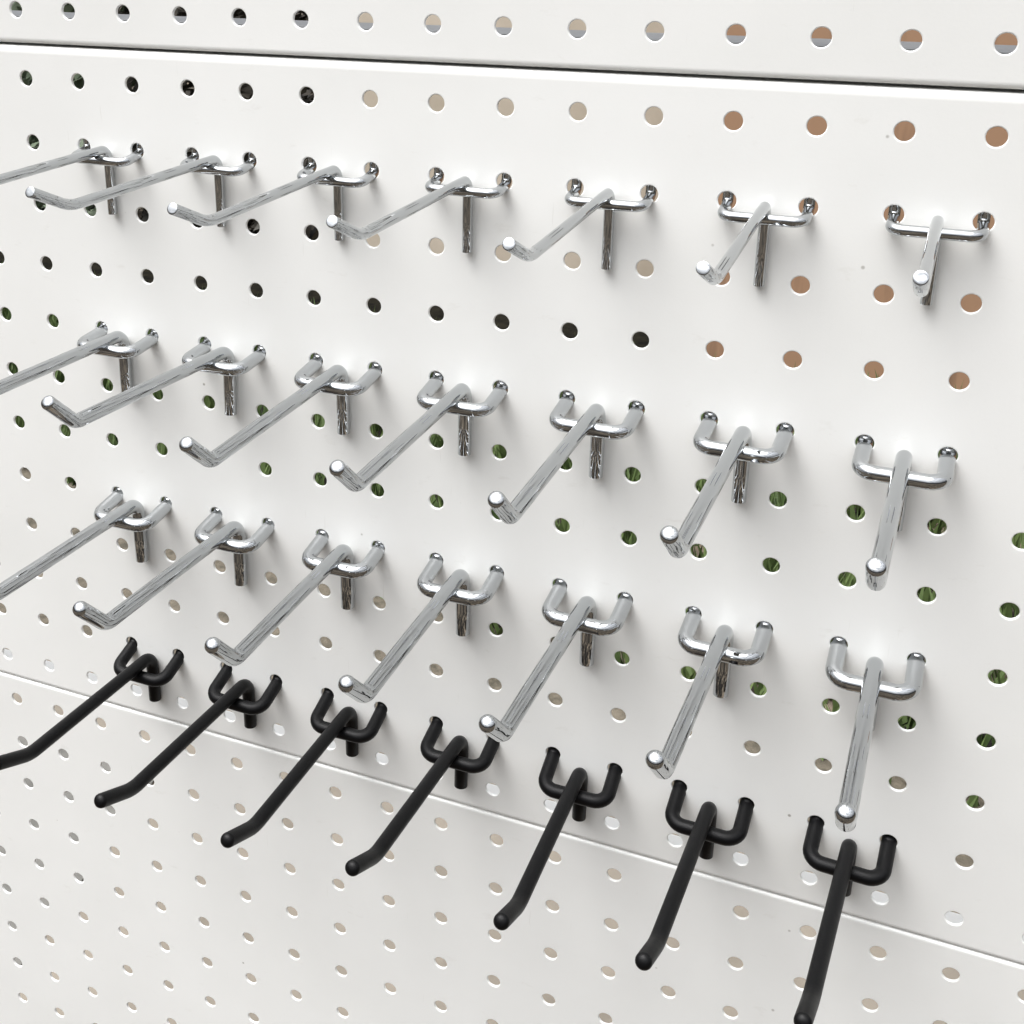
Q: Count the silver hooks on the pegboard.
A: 21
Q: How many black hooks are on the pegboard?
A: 7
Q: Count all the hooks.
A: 28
